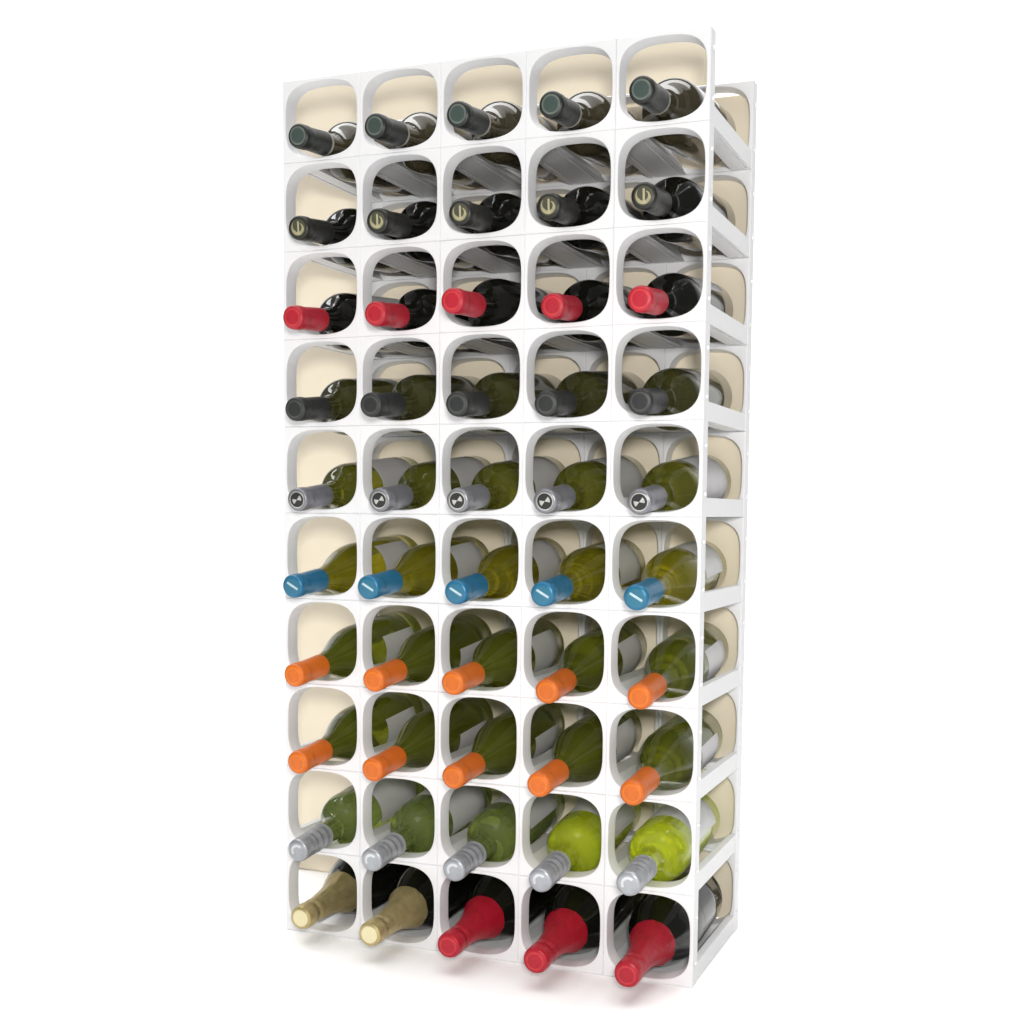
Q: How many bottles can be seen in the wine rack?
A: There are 50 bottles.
